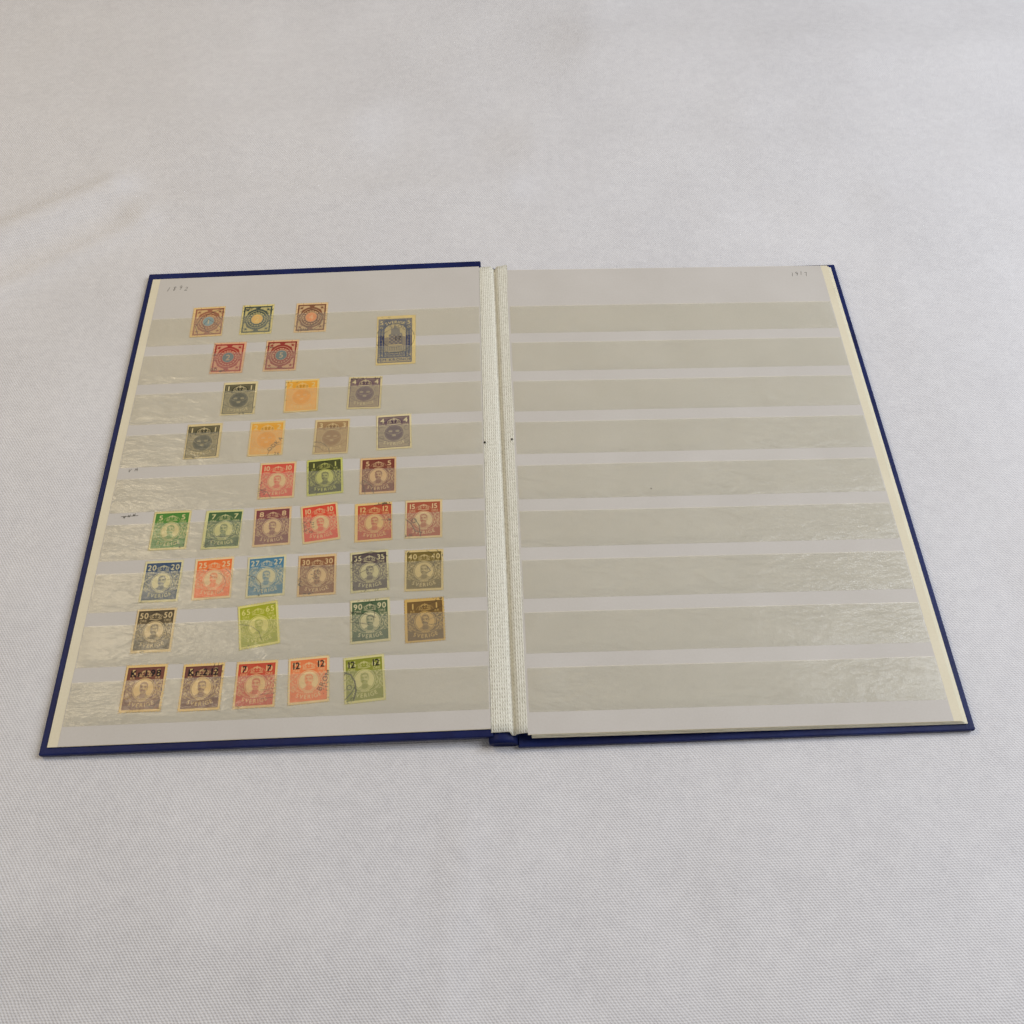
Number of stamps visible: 37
